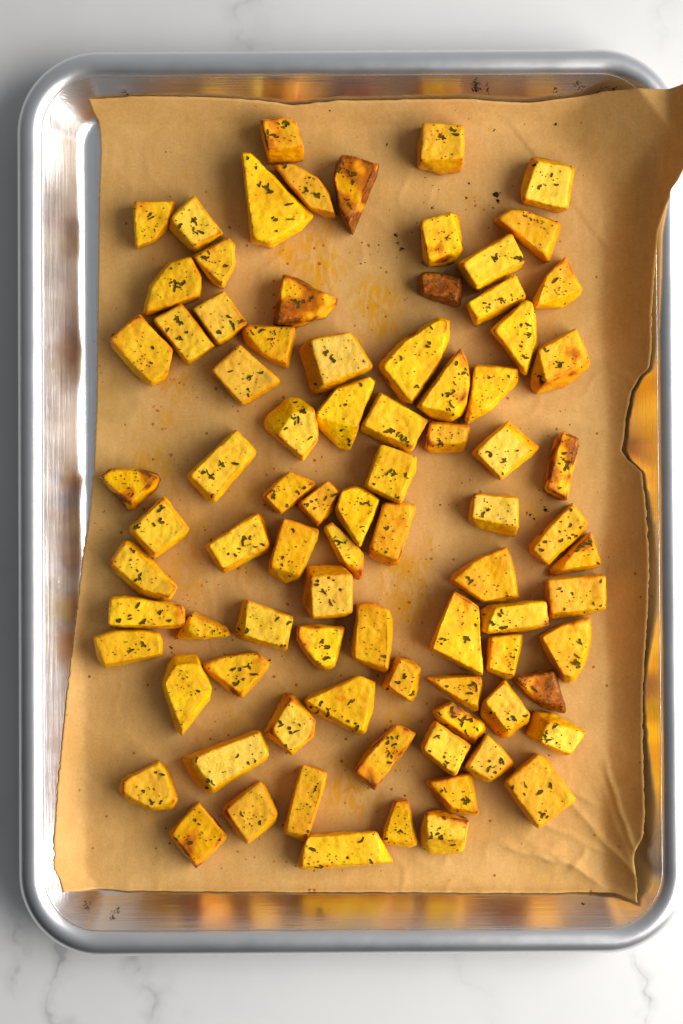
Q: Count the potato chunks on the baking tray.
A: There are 85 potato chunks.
